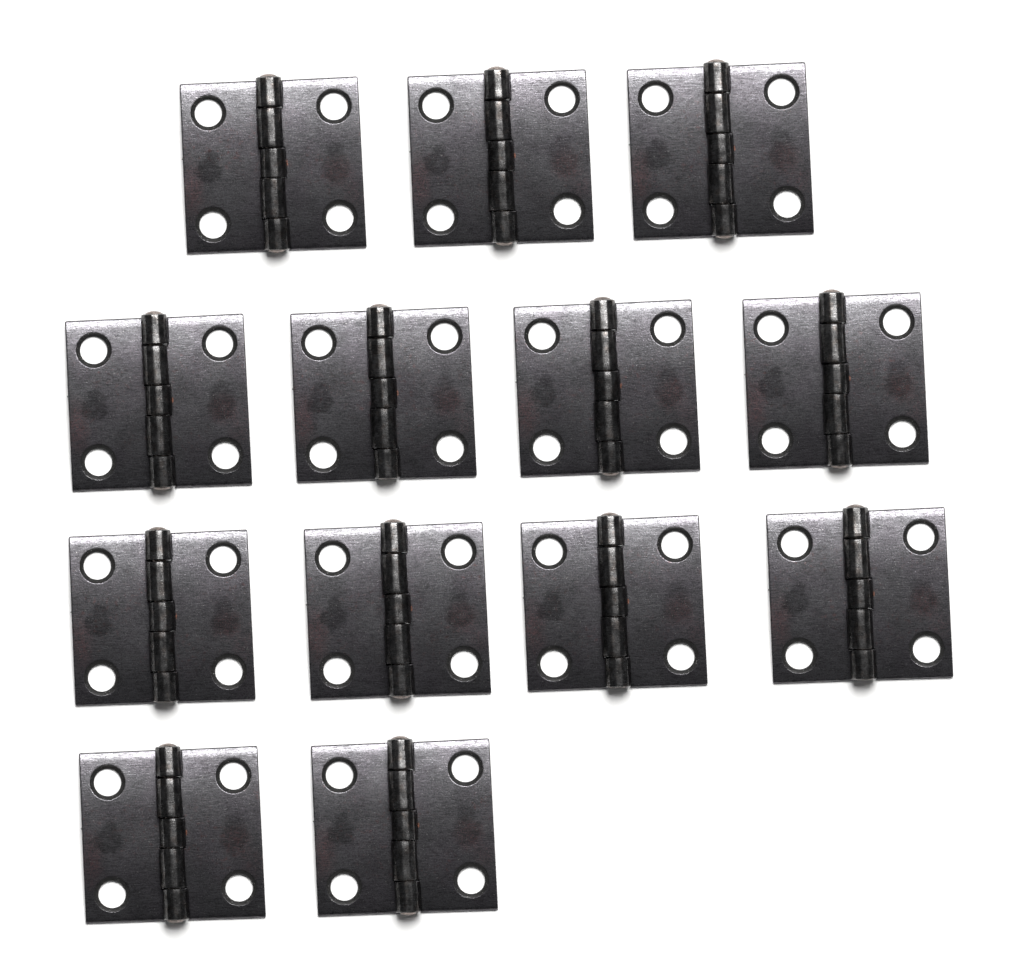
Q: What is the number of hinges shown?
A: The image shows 13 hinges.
